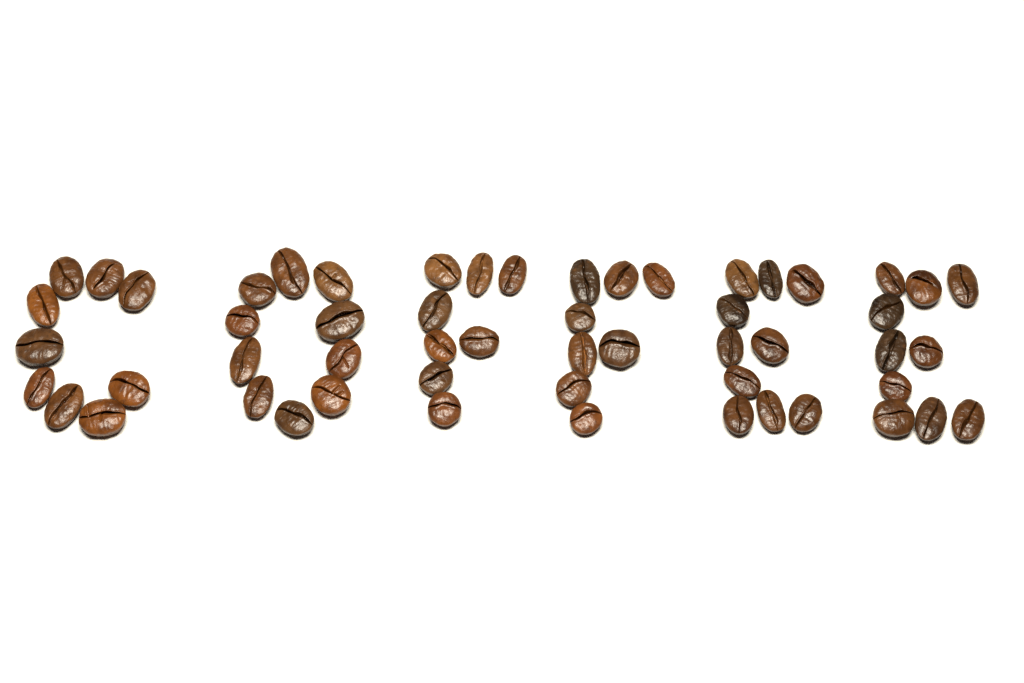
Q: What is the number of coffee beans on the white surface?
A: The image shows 55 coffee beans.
